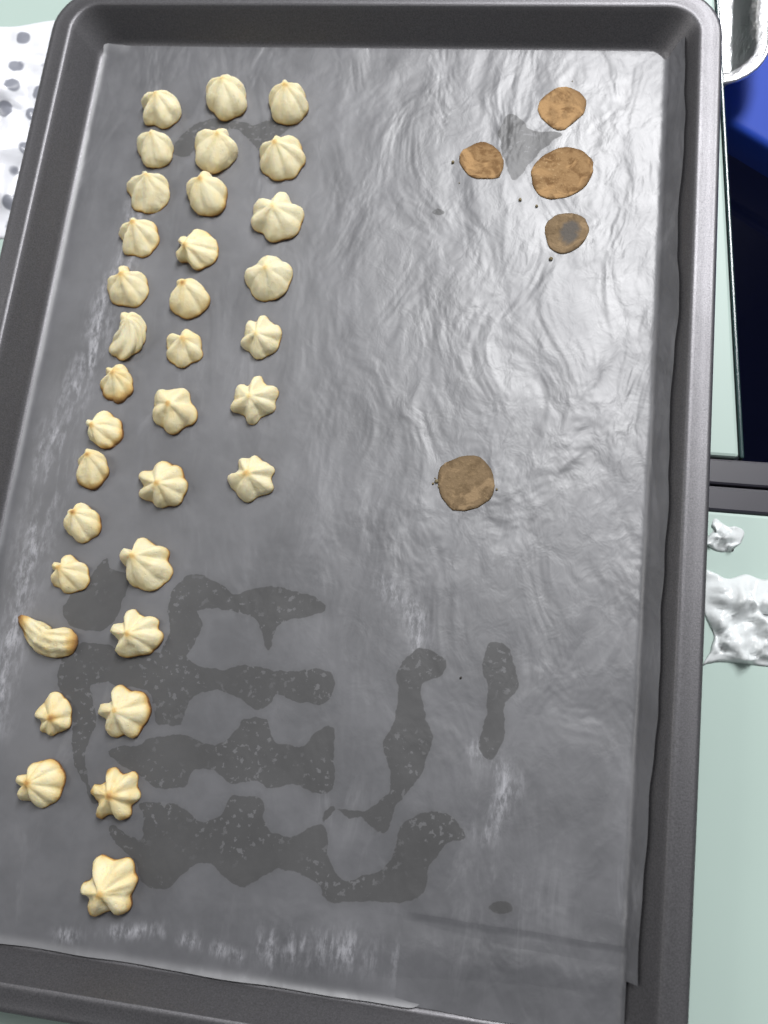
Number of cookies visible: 34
